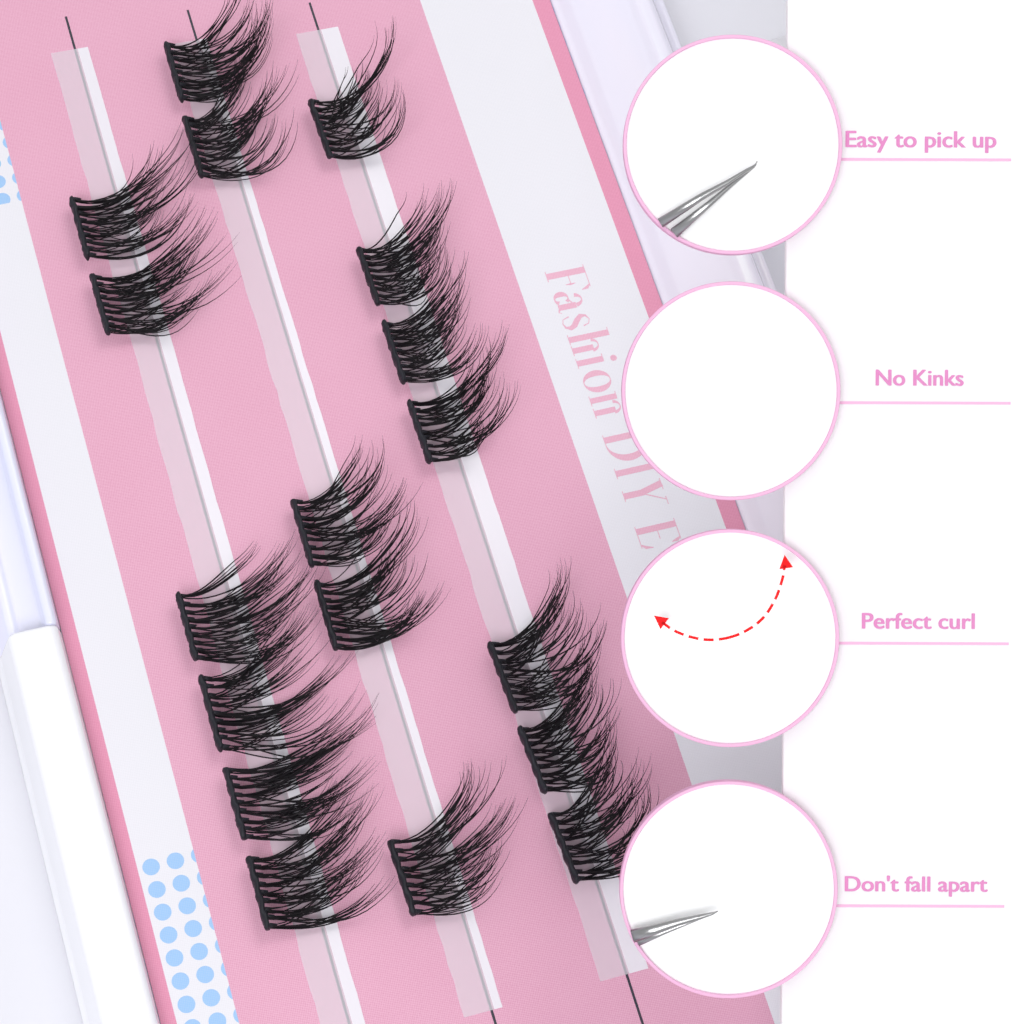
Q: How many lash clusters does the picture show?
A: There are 18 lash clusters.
